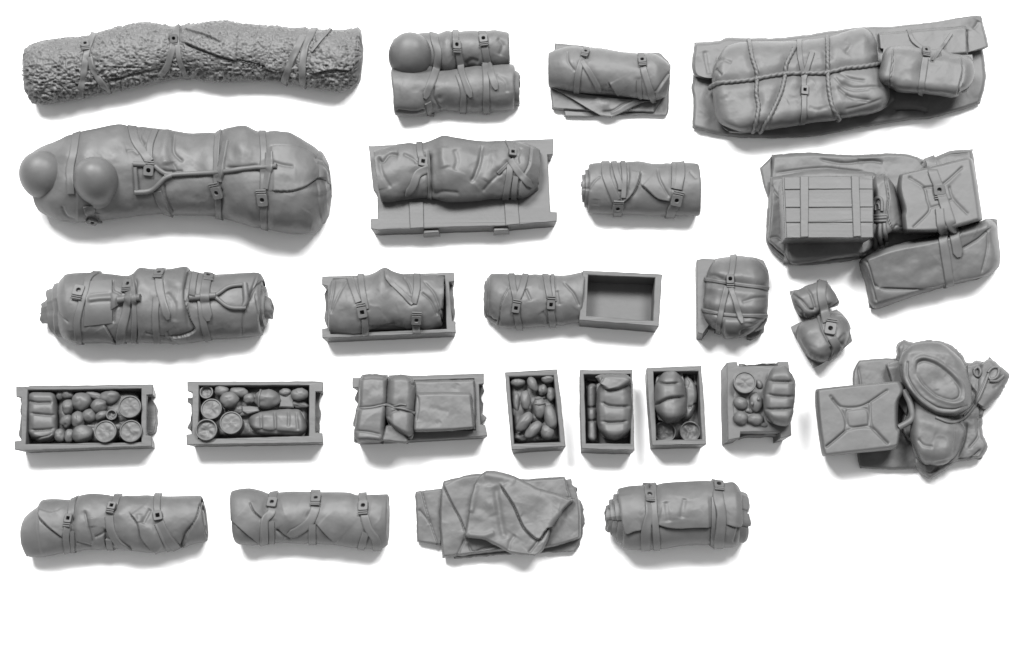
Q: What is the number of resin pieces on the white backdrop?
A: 25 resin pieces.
